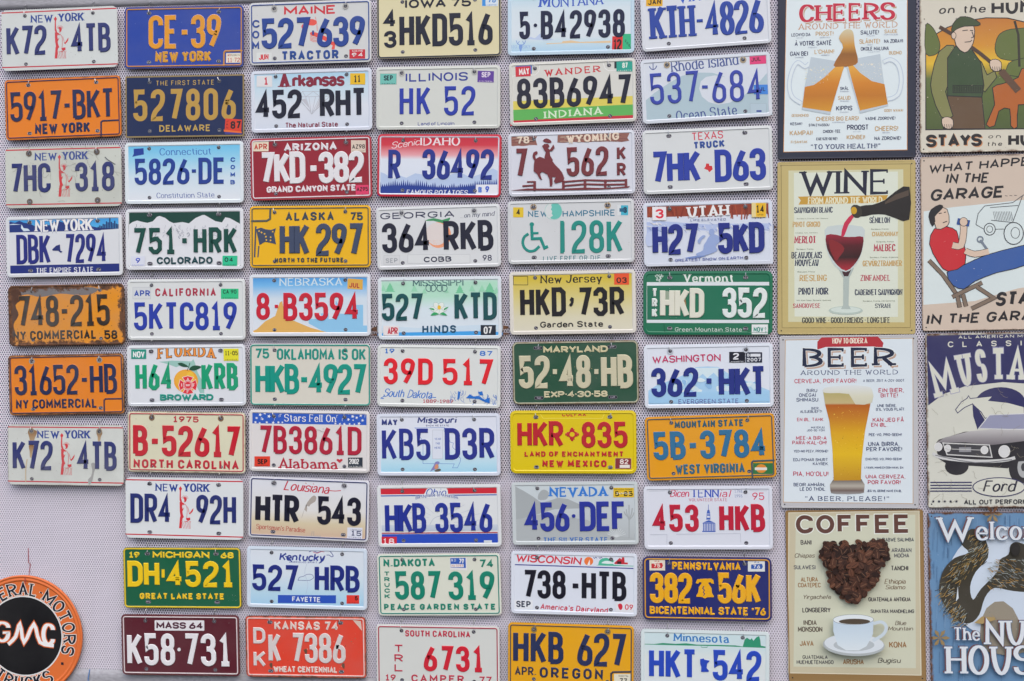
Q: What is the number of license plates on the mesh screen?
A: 57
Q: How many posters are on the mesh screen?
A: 8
